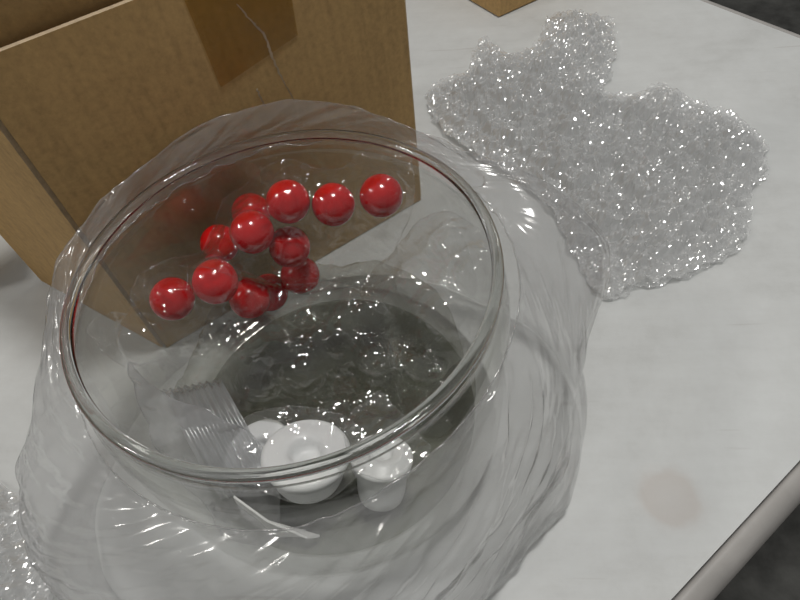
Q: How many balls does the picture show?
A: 12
